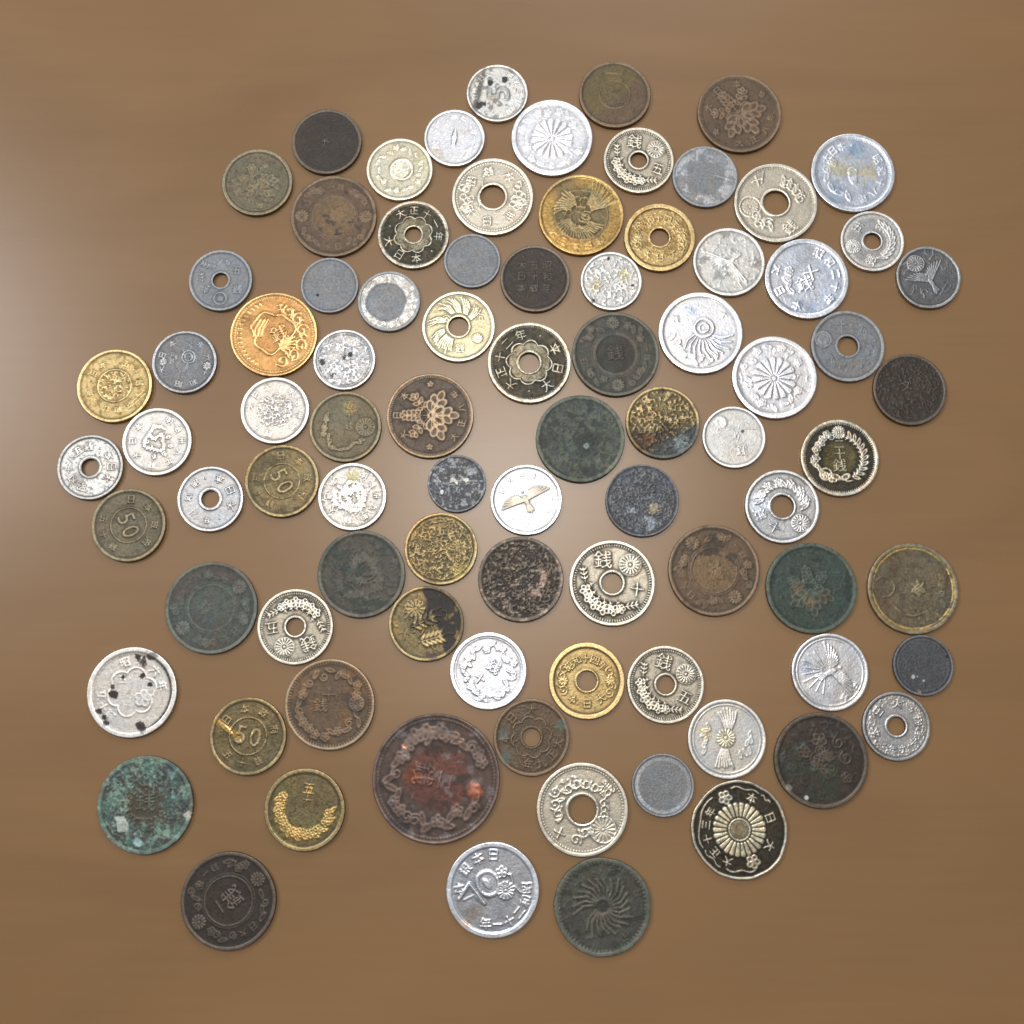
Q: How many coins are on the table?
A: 86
